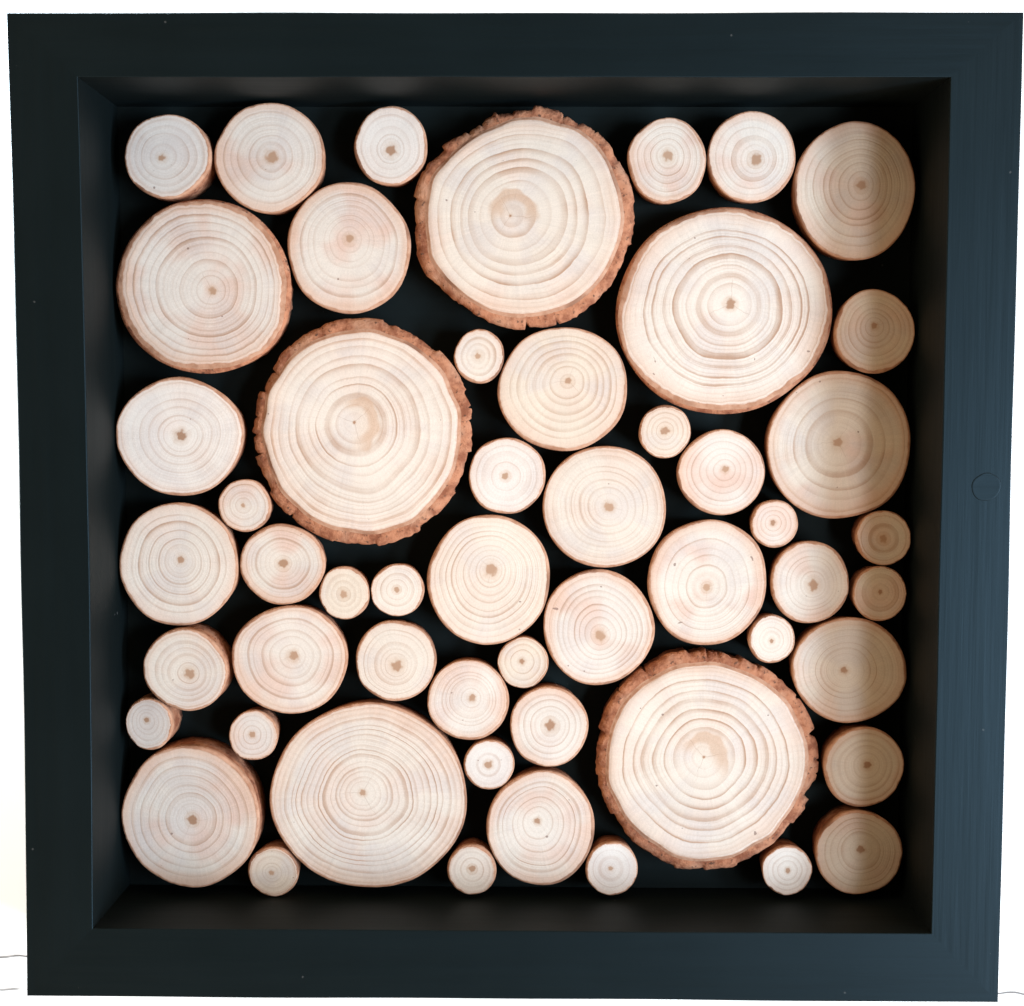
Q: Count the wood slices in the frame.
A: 53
